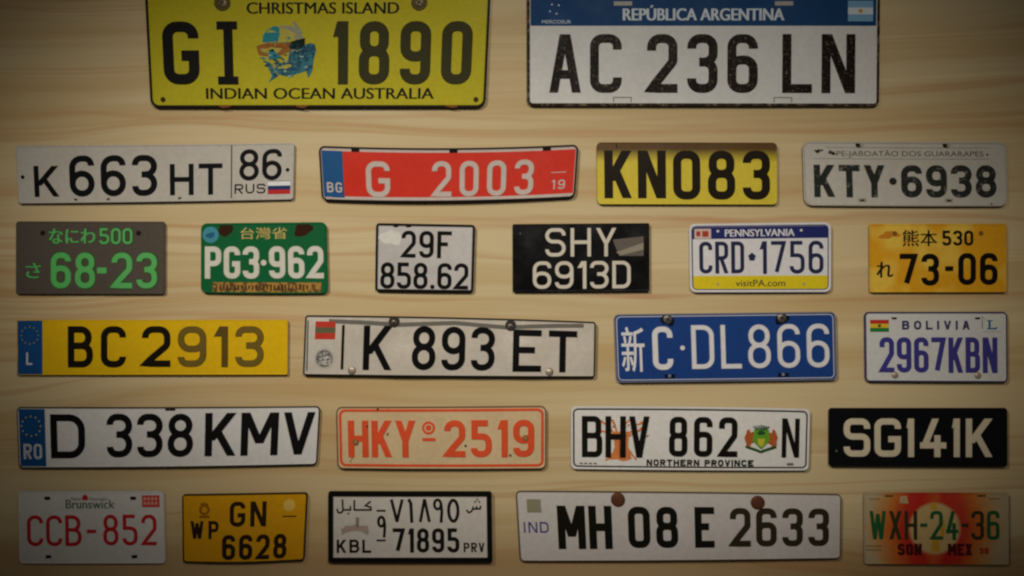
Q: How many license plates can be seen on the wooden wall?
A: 25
